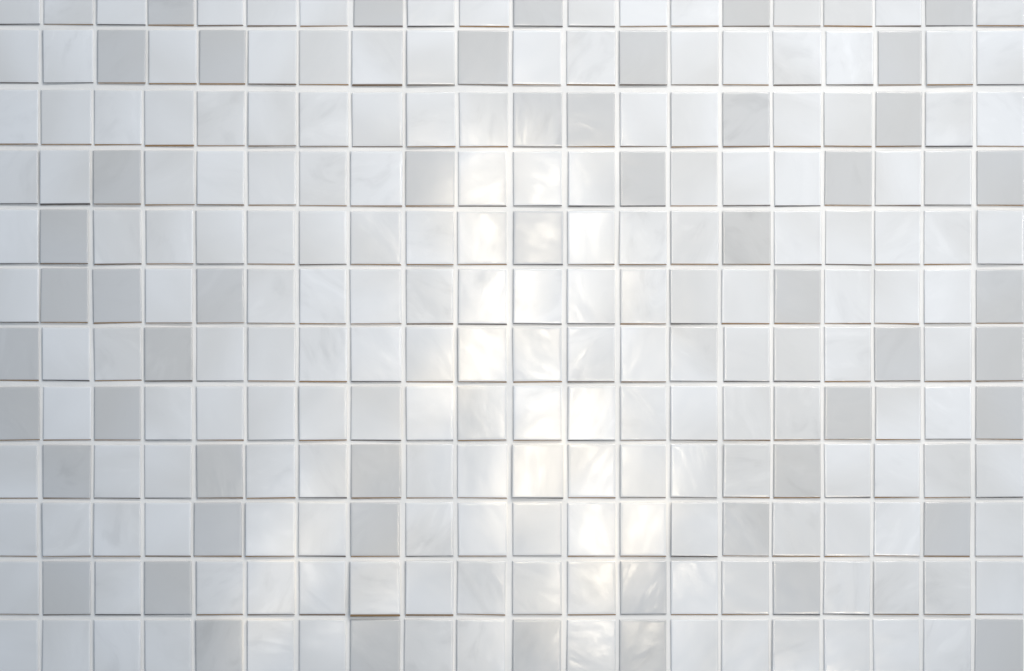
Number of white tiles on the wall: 188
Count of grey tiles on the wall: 52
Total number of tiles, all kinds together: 240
